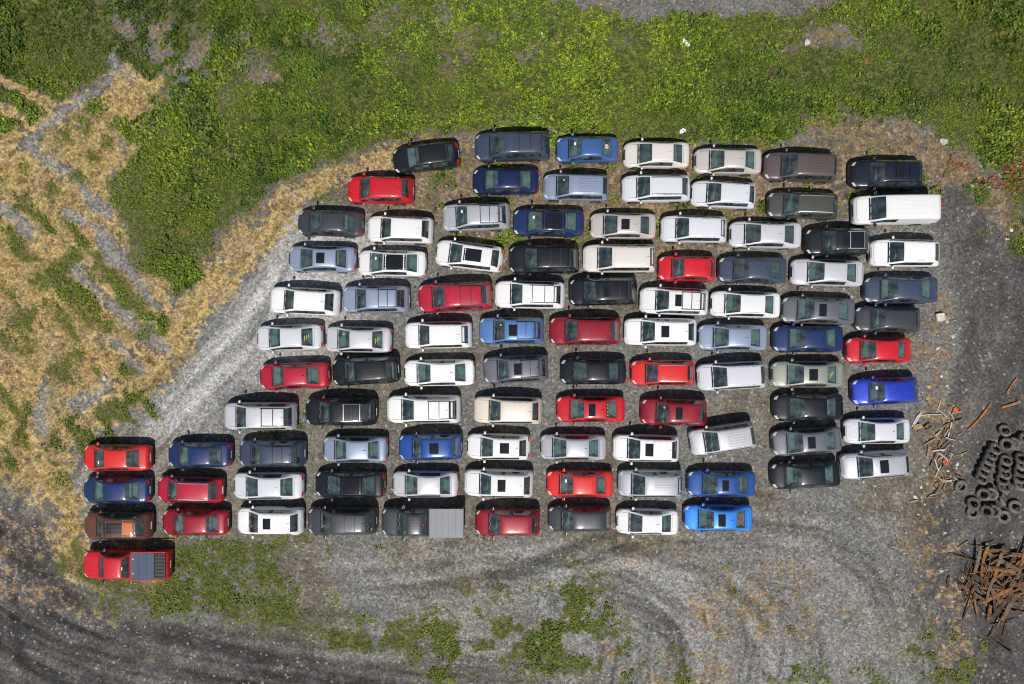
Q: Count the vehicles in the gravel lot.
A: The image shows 98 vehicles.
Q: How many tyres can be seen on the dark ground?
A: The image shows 30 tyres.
